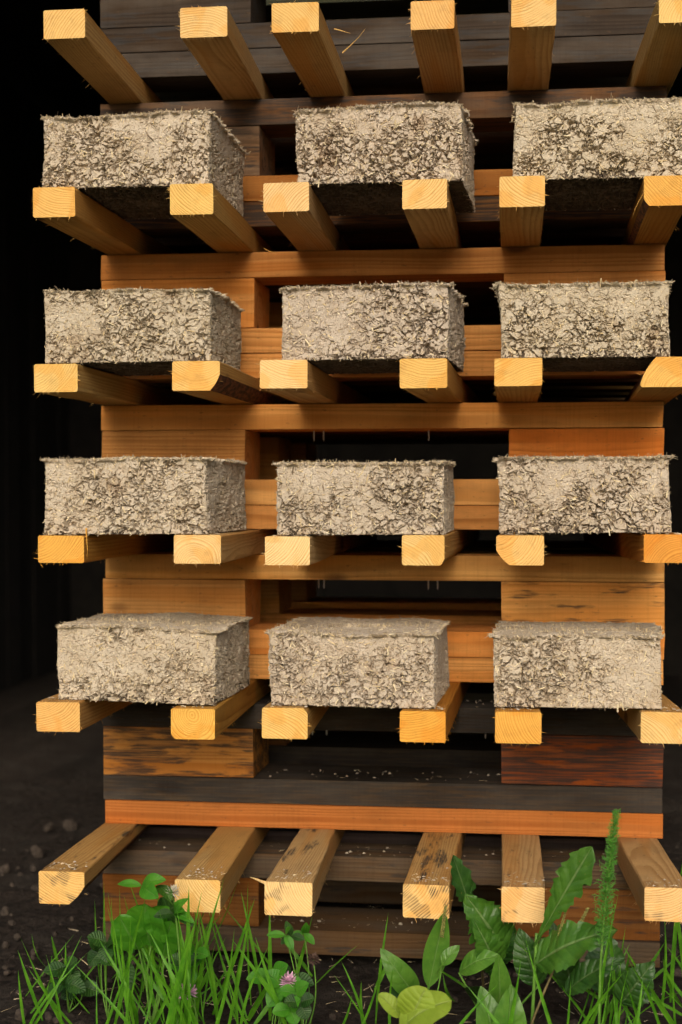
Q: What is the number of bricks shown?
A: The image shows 12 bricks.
